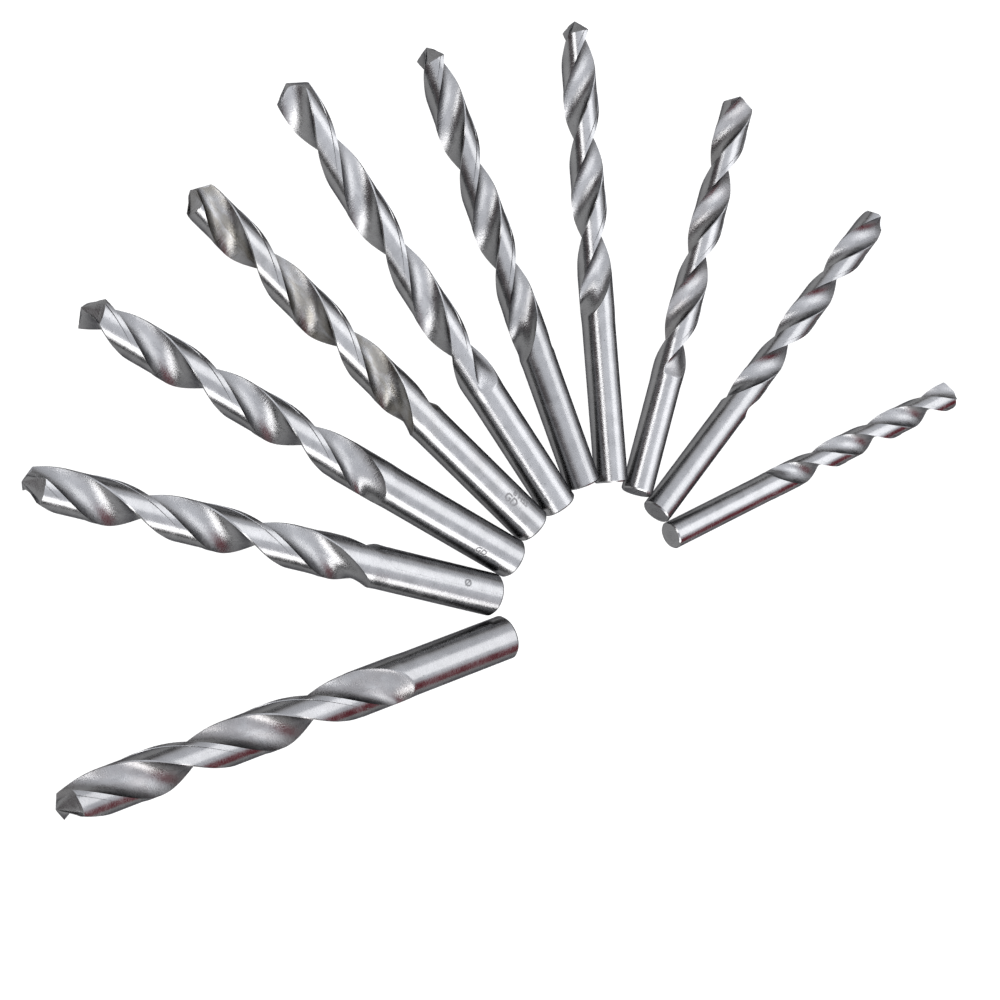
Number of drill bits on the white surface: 10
